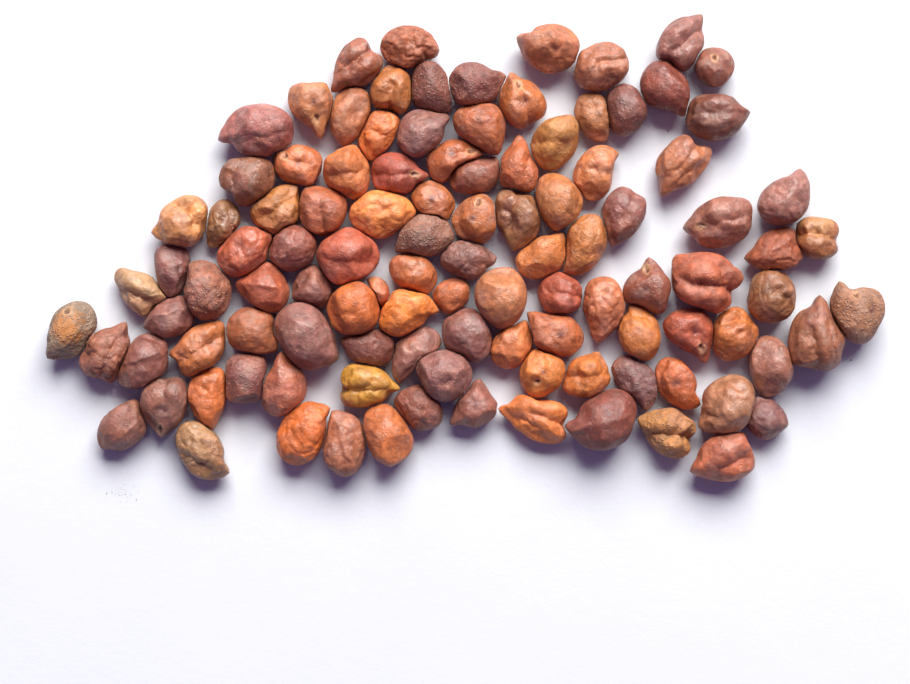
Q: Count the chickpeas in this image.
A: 108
